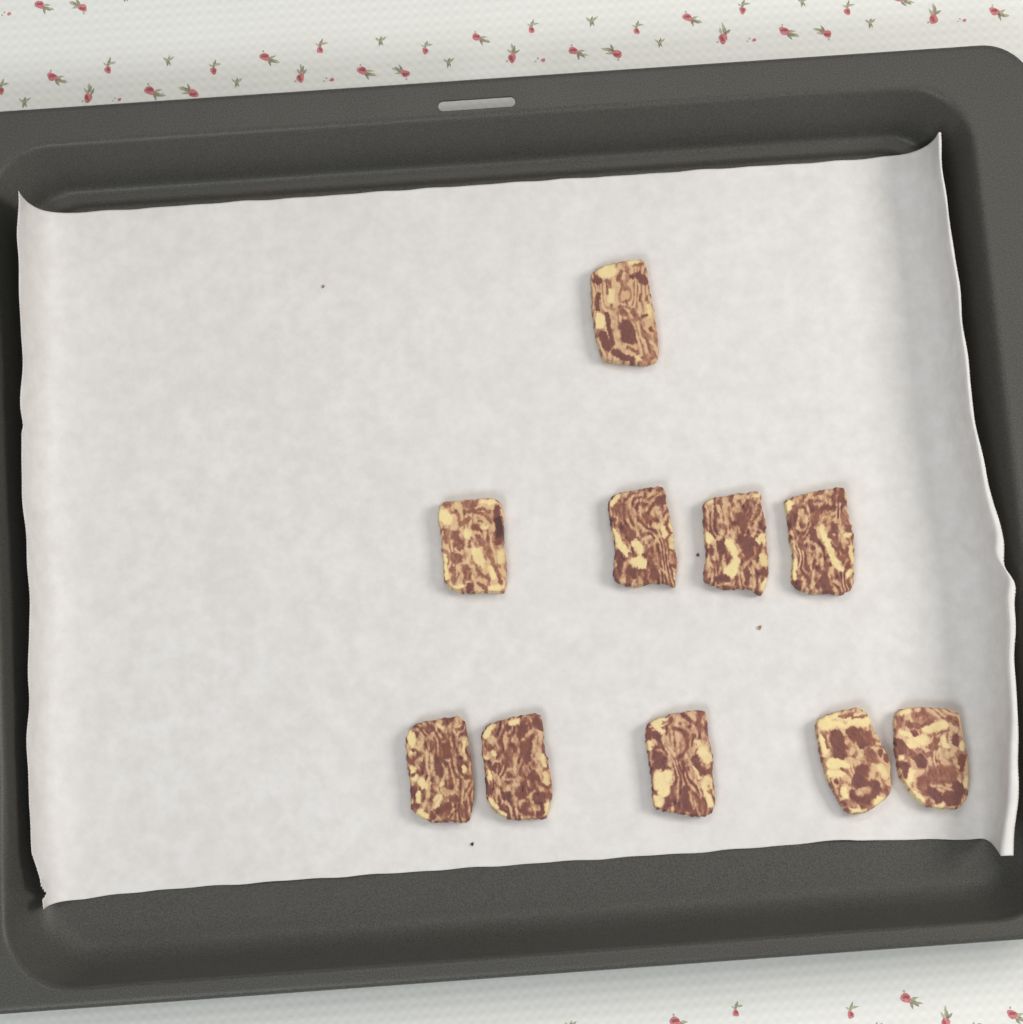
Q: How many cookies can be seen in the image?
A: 10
